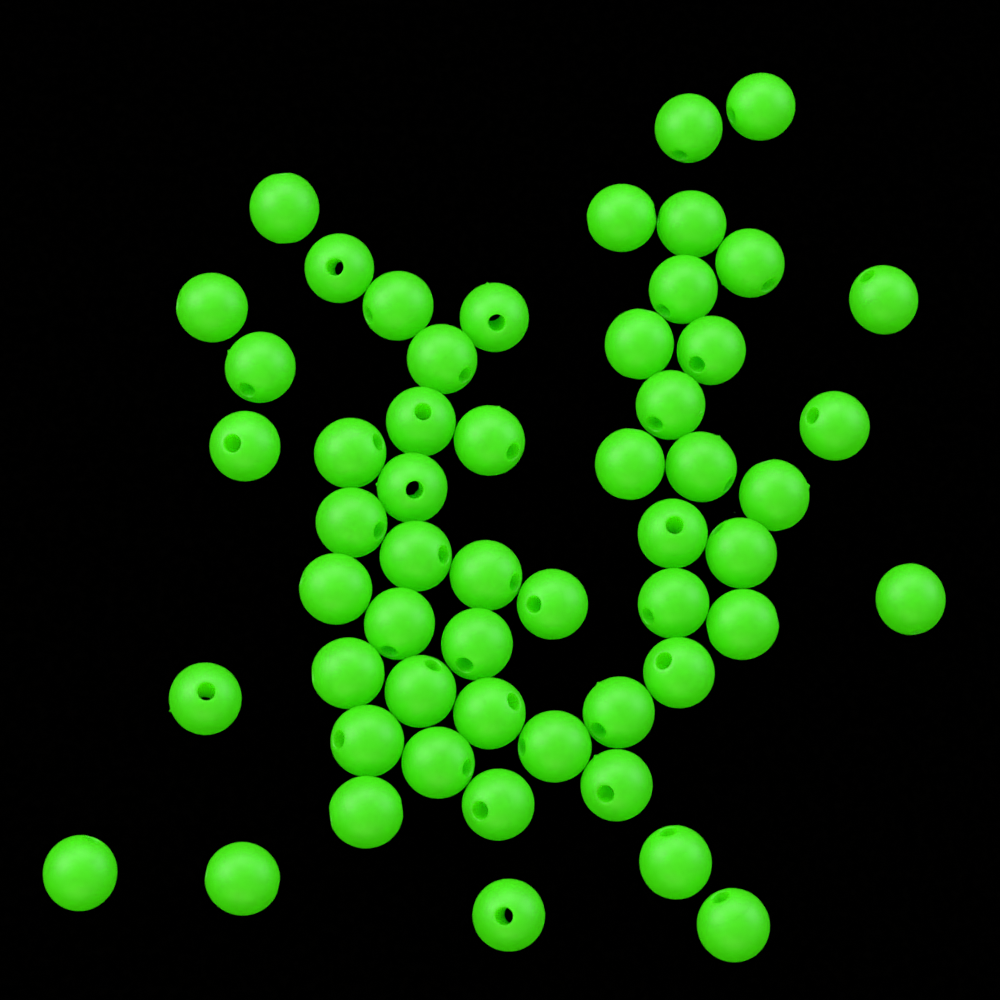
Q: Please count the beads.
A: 55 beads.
